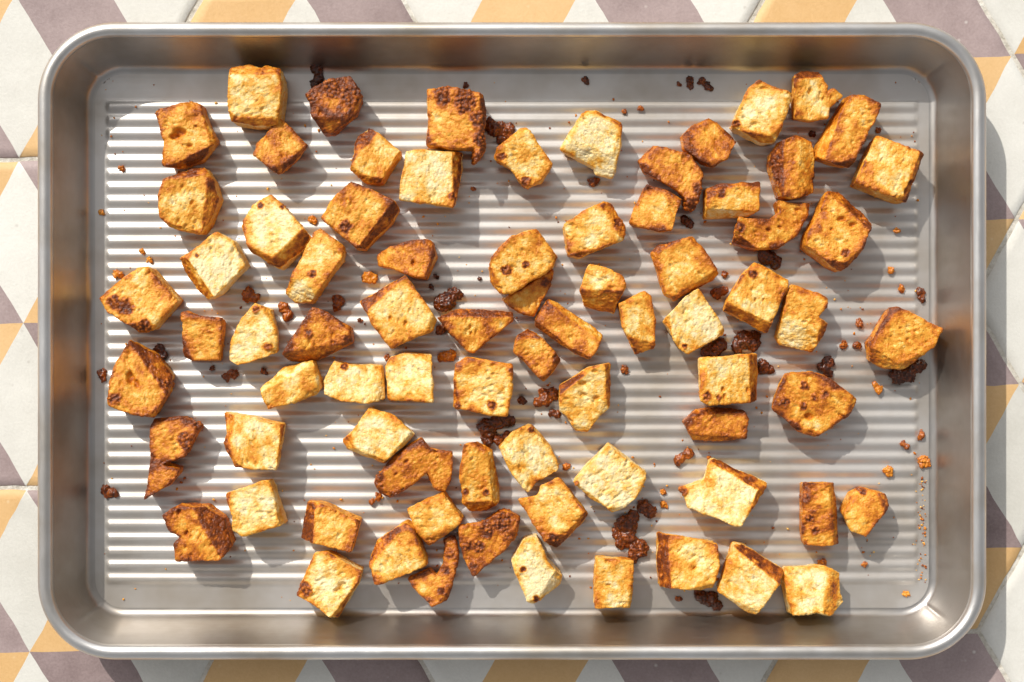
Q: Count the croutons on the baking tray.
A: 77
